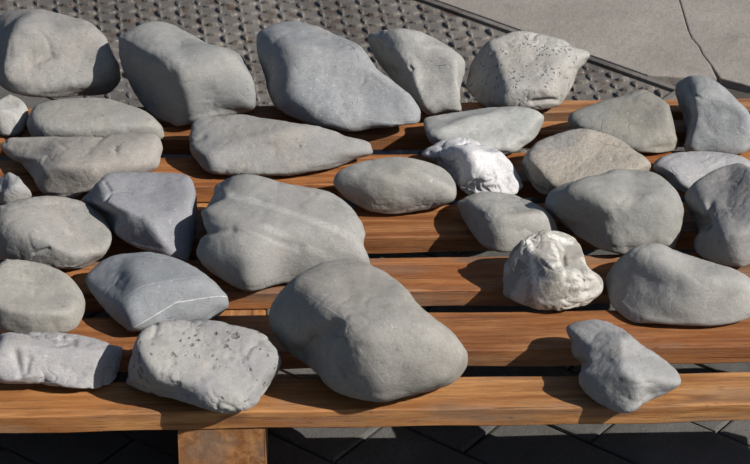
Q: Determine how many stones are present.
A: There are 31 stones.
